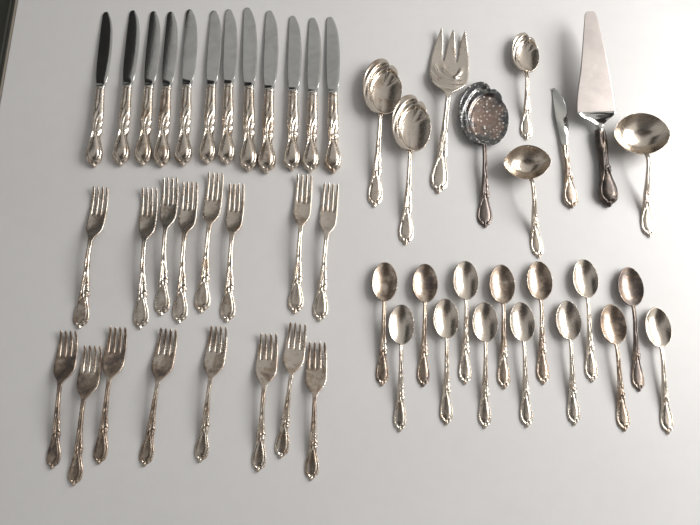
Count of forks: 17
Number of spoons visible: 18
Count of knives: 13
